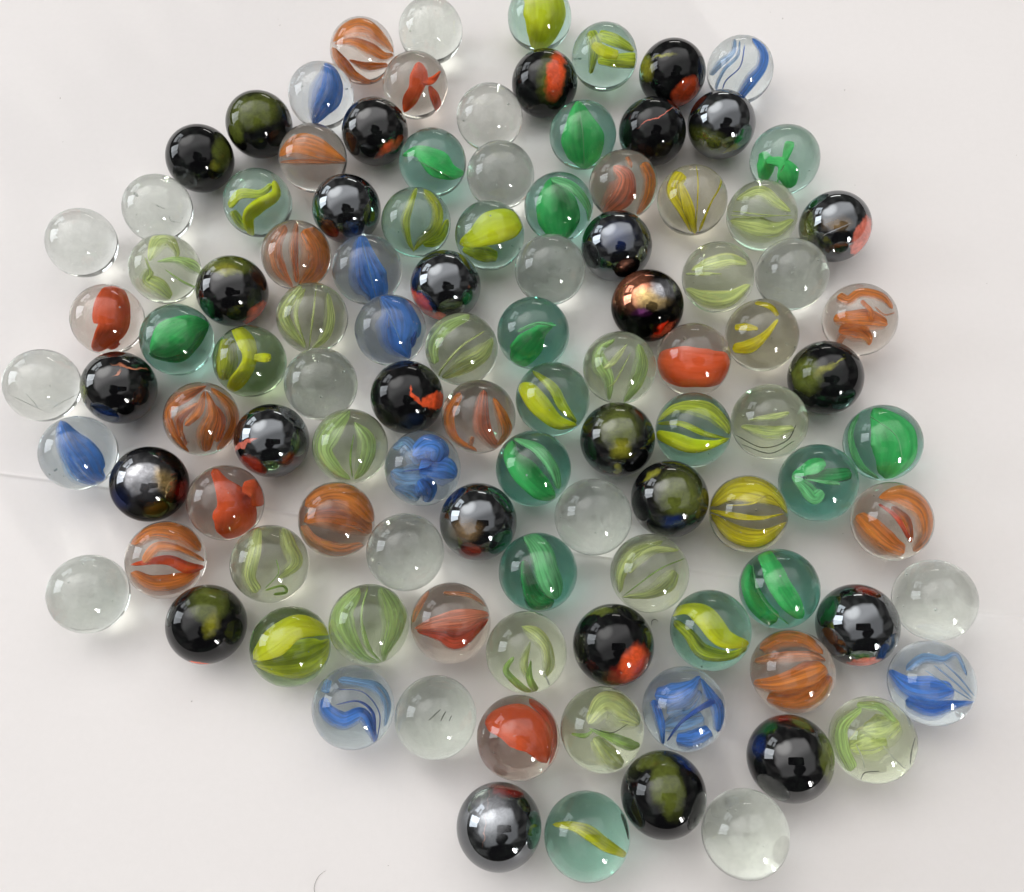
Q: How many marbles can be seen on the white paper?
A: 107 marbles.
